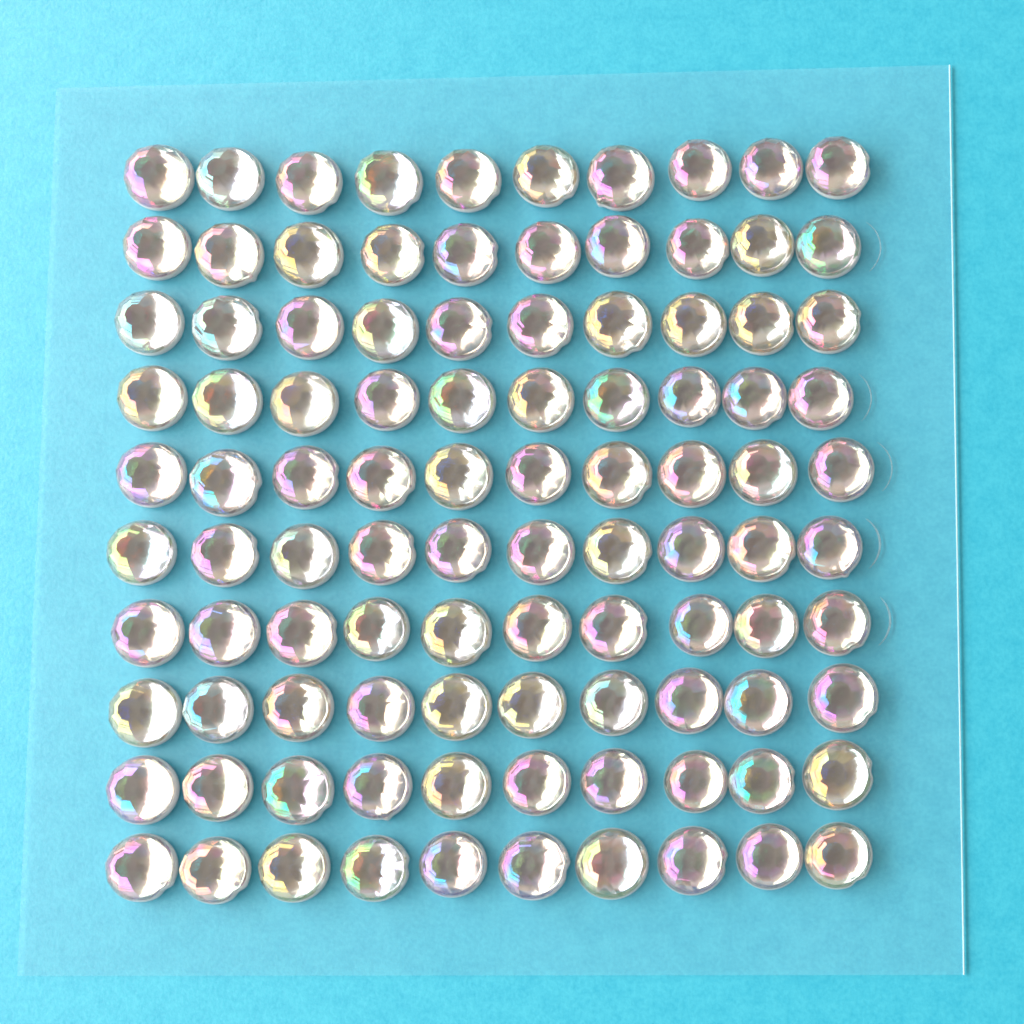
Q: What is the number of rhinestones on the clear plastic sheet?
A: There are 100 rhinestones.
